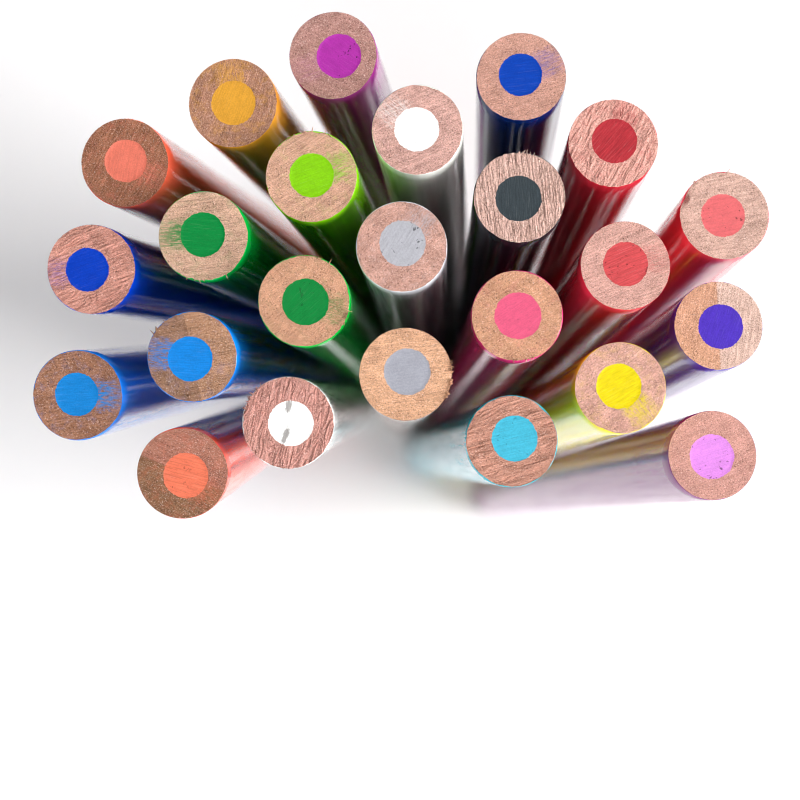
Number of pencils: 24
